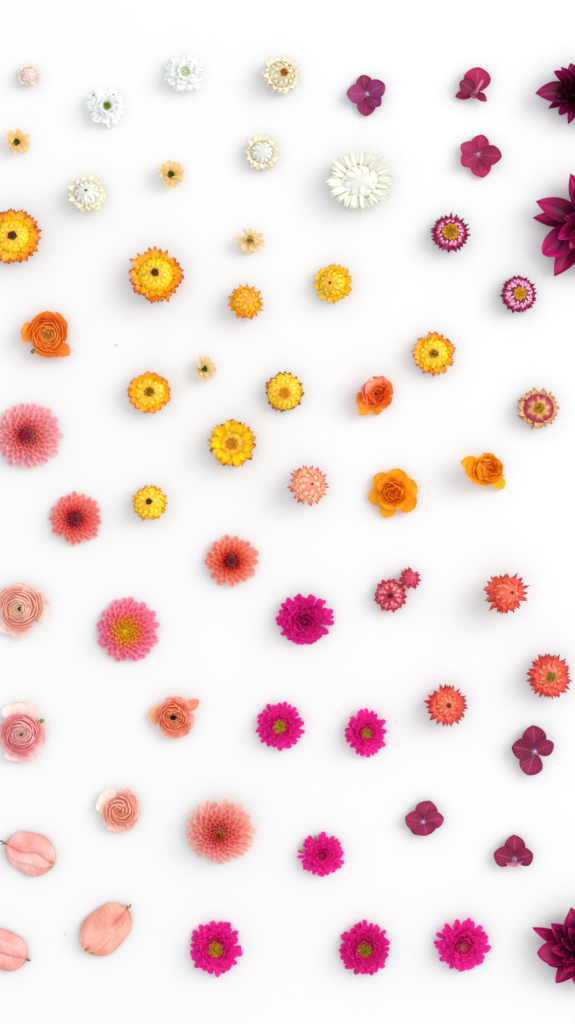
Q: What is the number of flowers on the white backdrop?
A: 58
